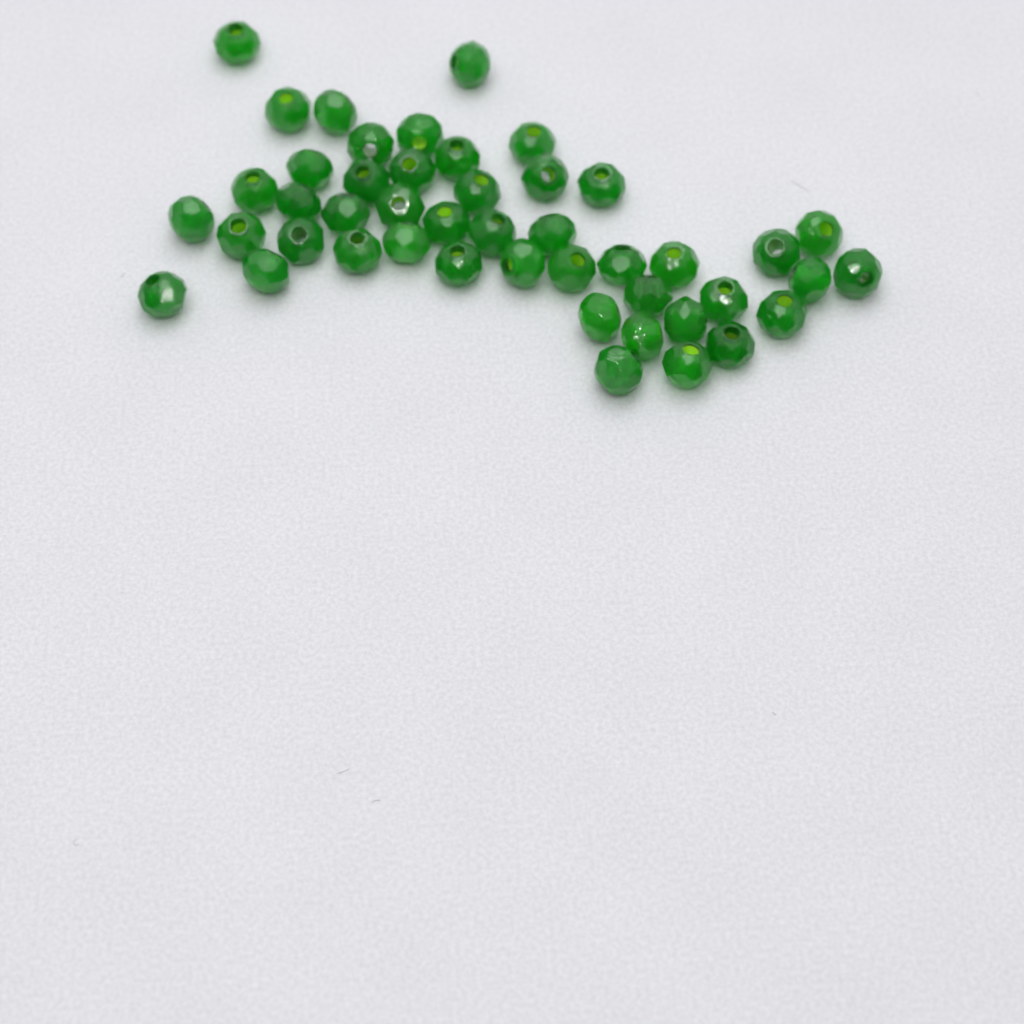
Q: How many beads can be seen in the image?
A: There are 46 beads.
